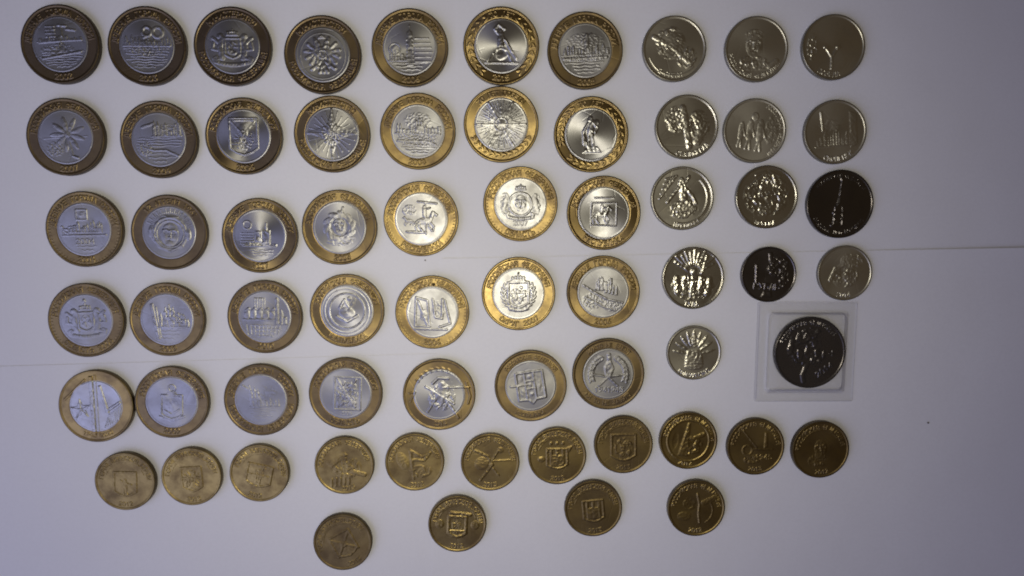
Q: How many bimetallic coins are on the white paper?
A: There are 35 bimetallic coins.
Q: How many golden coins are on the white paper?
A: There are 15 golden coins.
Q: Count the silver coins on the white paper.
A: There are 11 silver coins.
